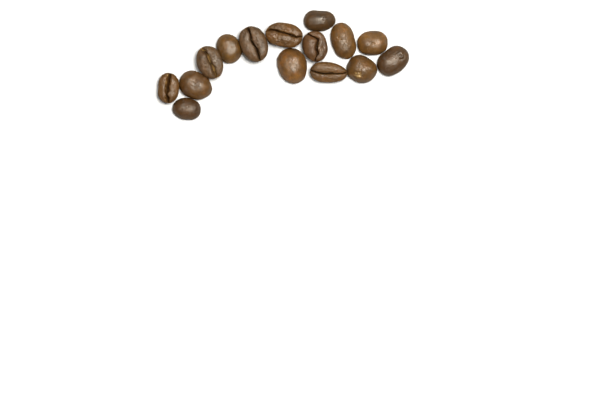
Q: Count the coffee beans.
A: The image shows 15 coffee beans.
